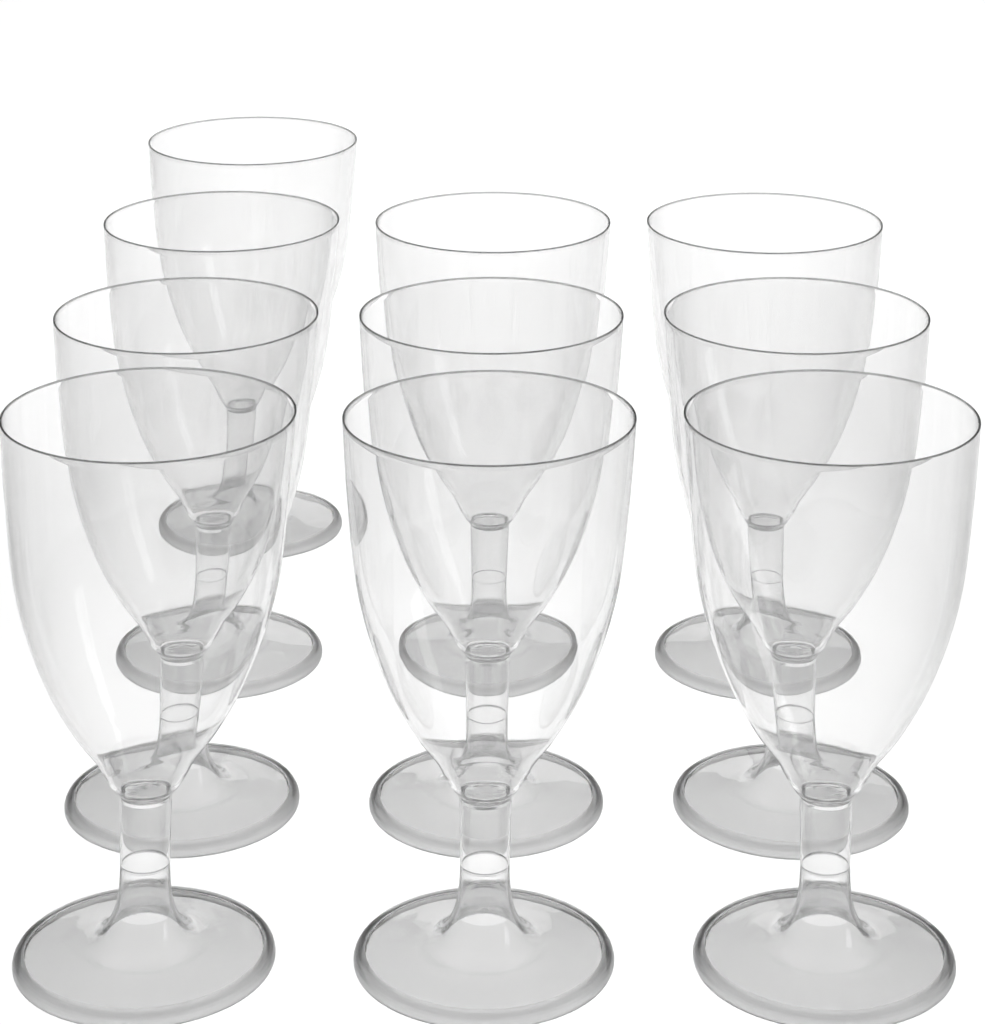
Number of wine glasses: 10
